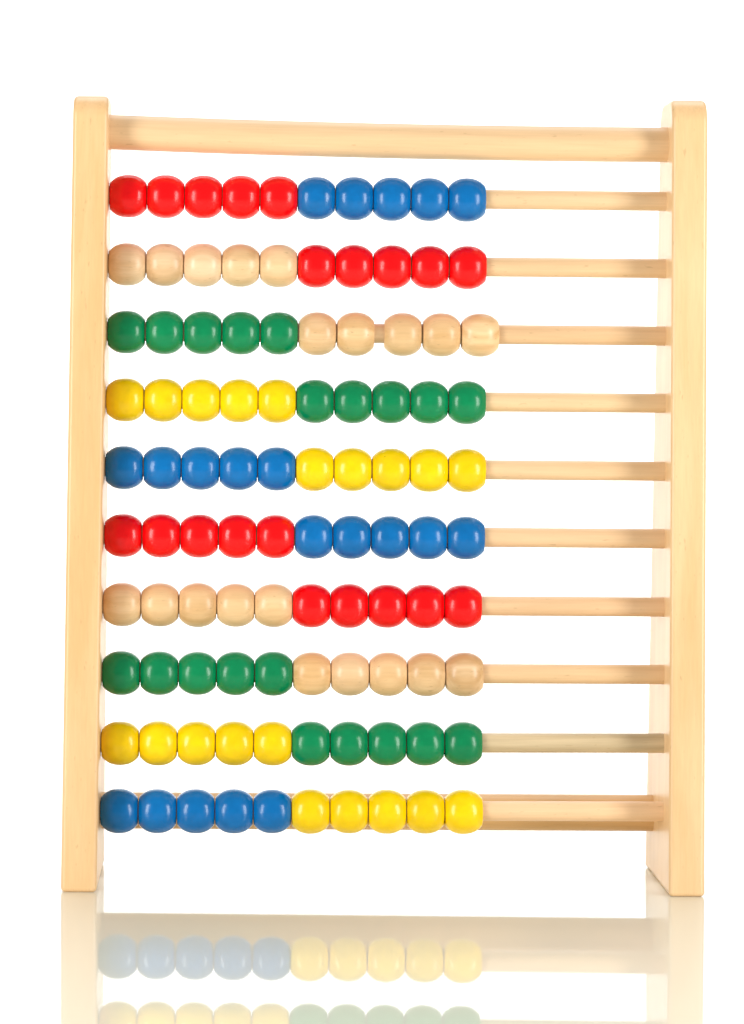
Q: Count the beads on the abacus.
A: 100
